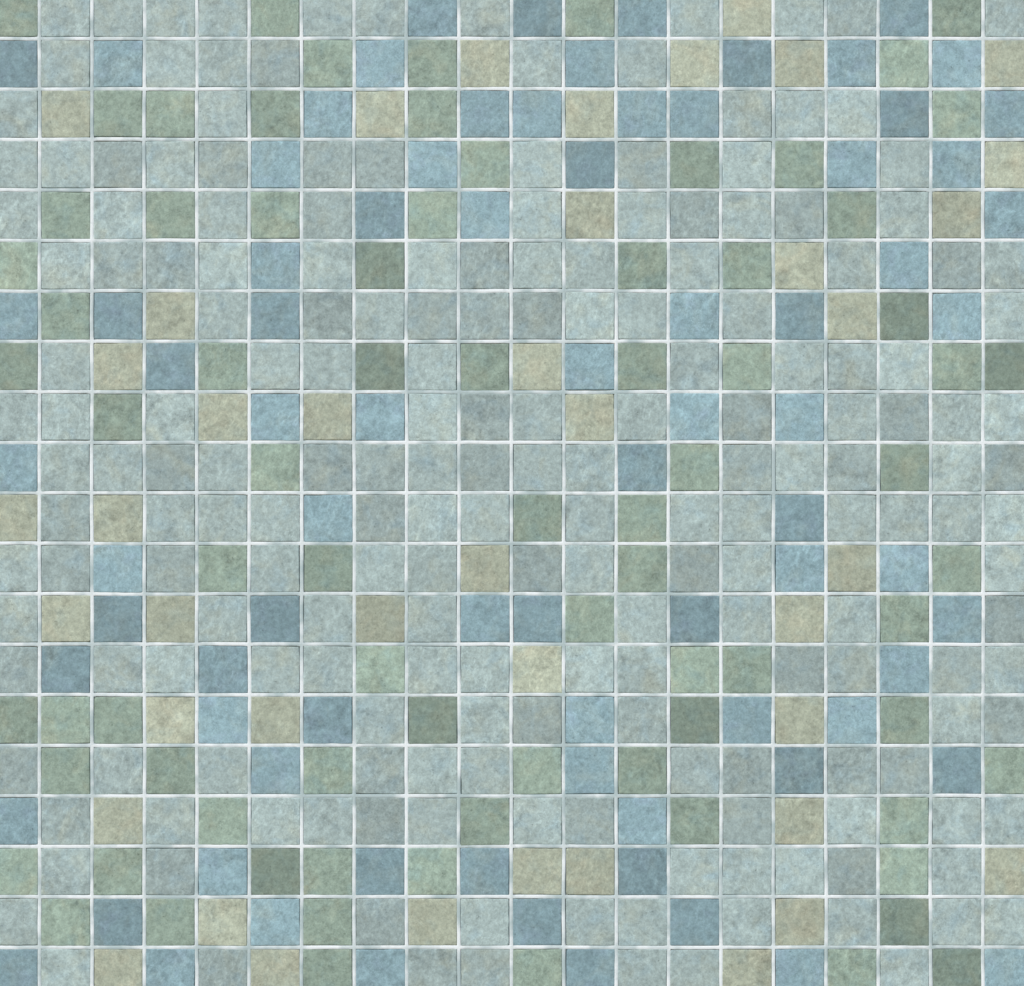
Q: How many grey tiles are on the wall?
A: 198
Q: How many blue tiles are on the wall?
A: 81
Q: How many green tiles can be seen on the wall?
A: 79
